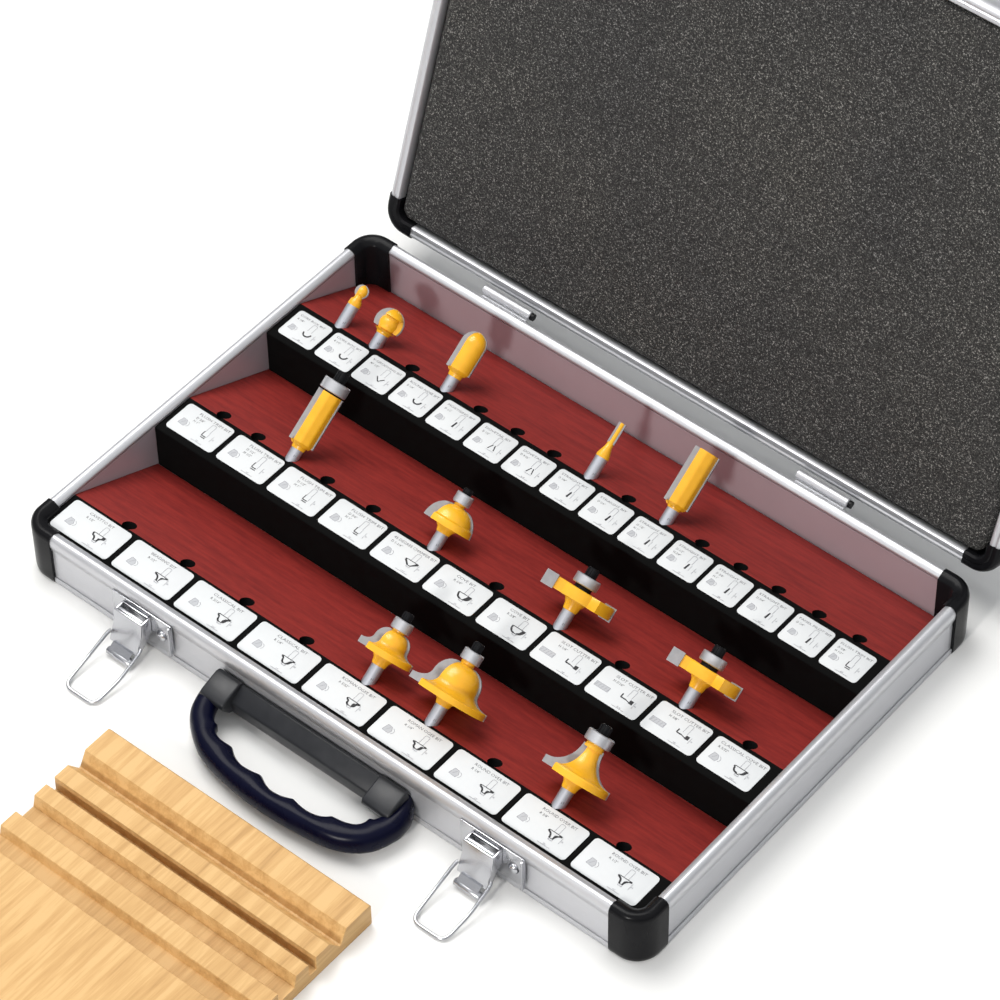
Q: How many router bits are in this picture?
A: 12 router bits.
